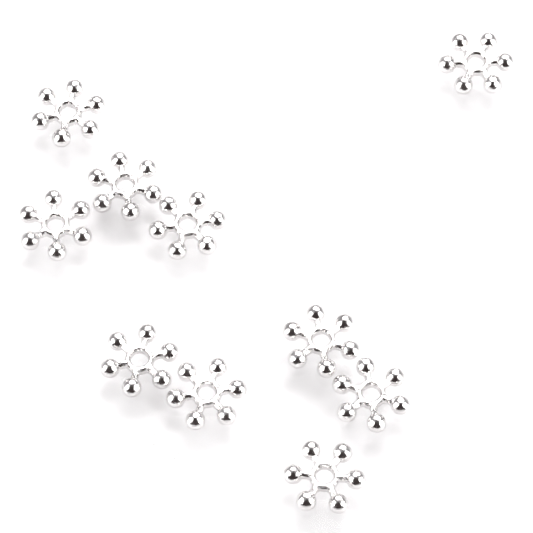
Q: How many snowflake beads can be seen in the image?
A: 10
